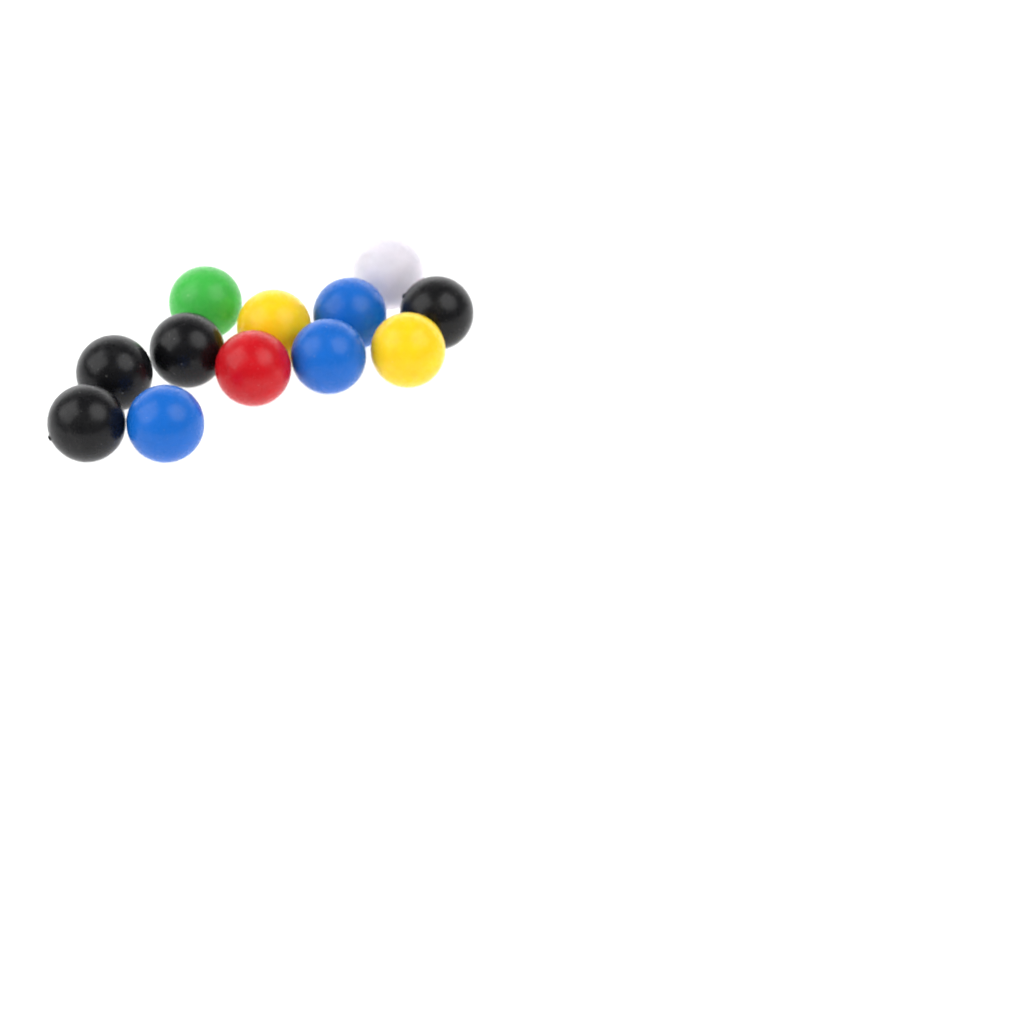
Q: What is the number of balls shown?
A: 12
